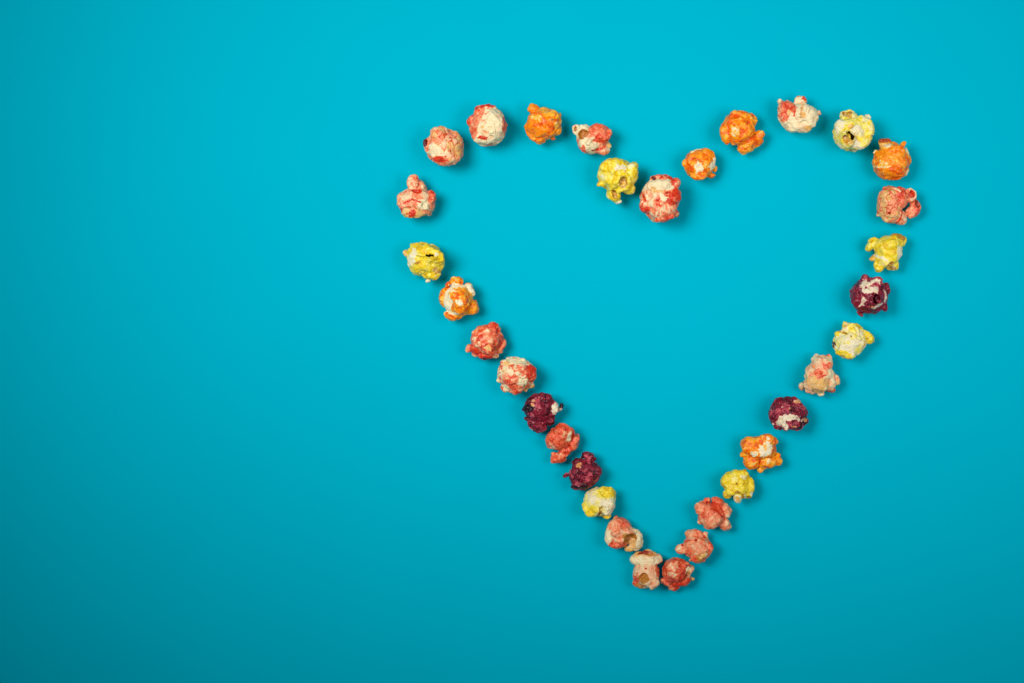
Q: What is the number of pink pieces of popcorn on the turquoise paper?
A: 16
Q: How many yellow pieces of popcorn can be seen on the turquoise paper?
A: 7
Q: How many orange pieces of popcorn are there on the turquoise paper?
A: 6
